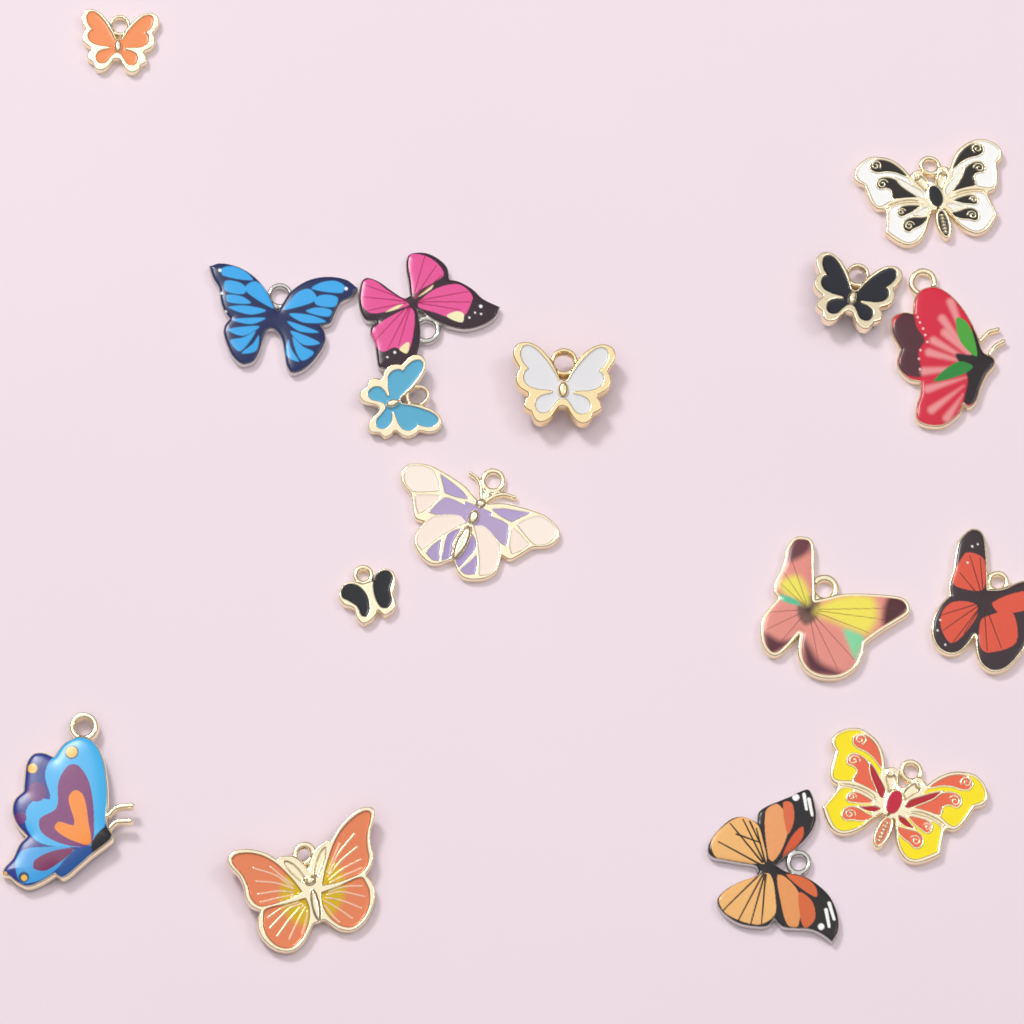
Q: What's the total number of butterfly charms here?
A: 16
